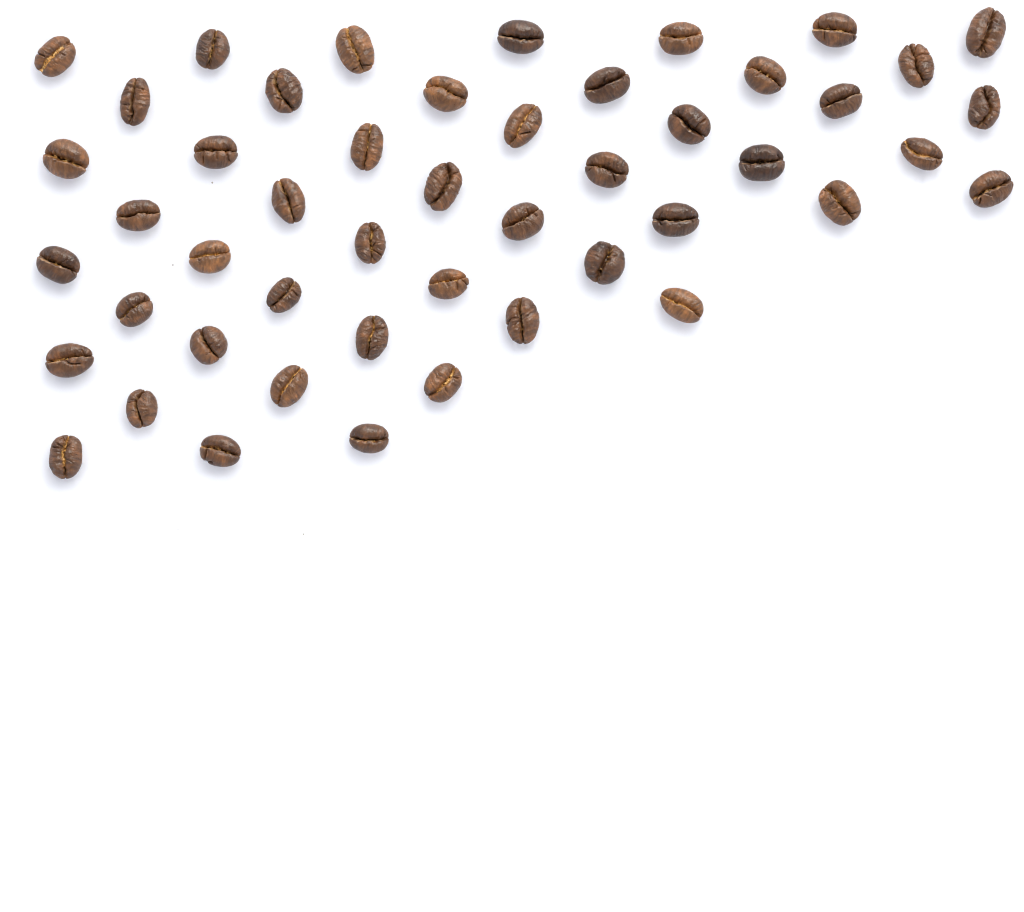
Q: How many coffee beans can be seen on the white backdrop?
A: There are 48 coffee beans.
